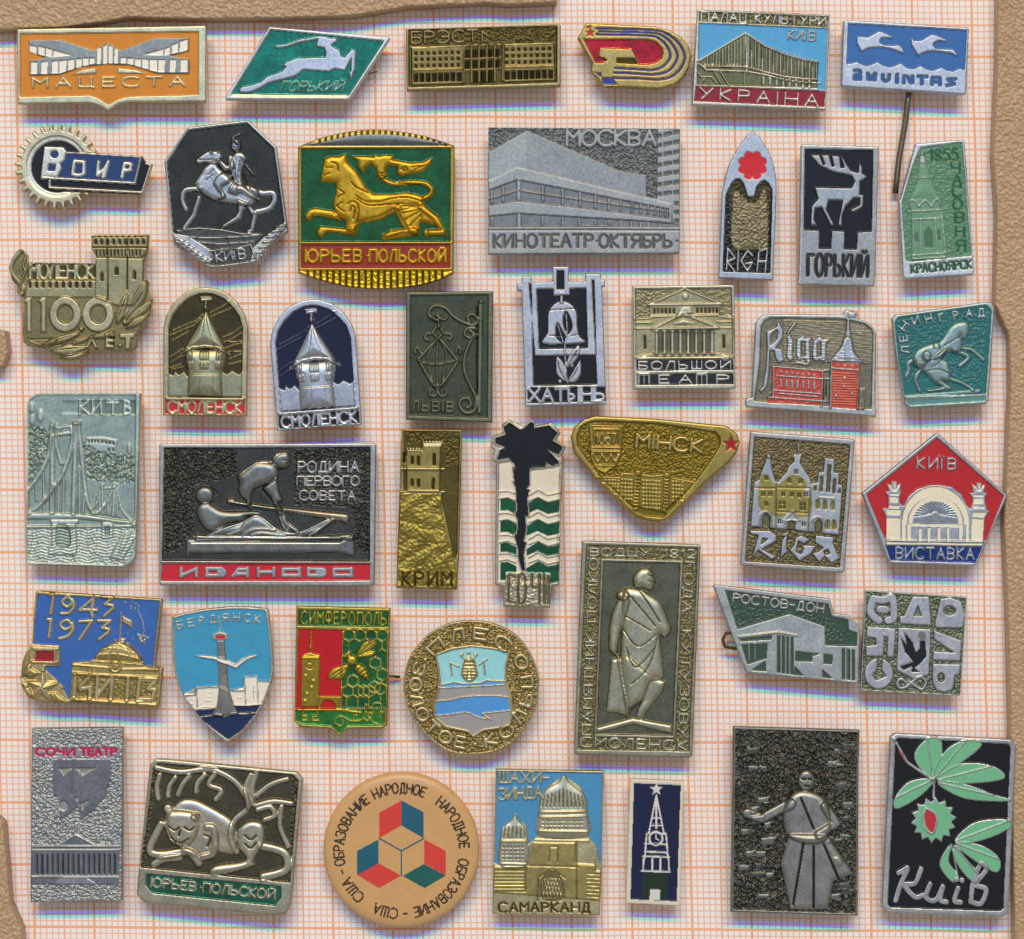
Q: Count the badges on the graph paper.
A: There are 42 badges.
